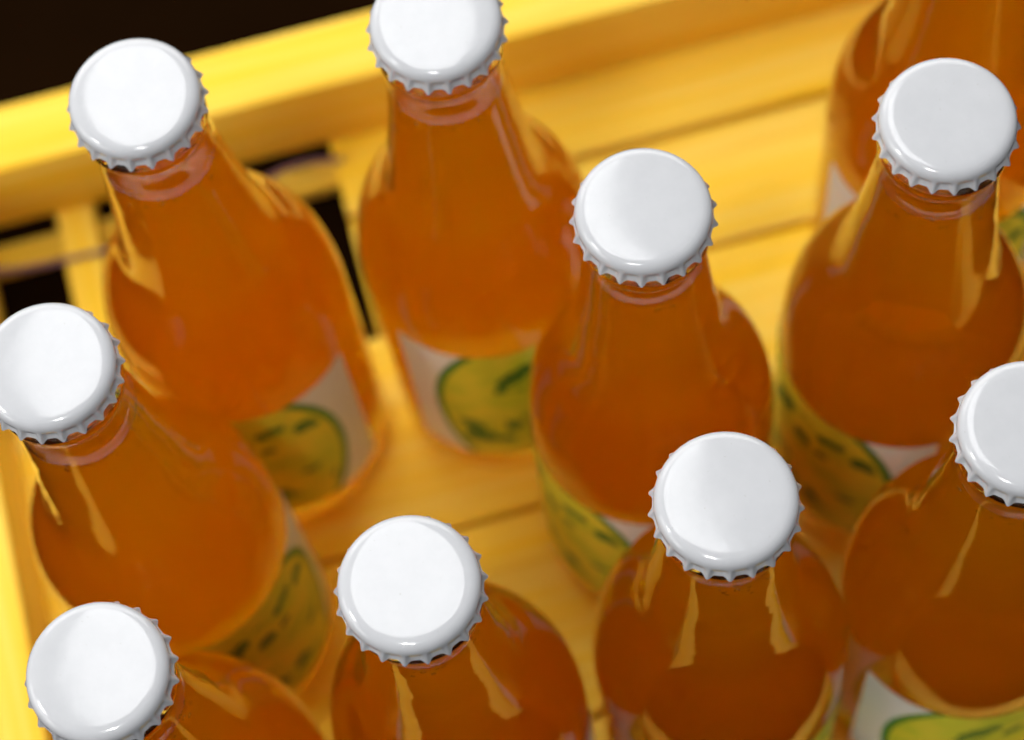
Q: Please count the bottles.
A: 10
